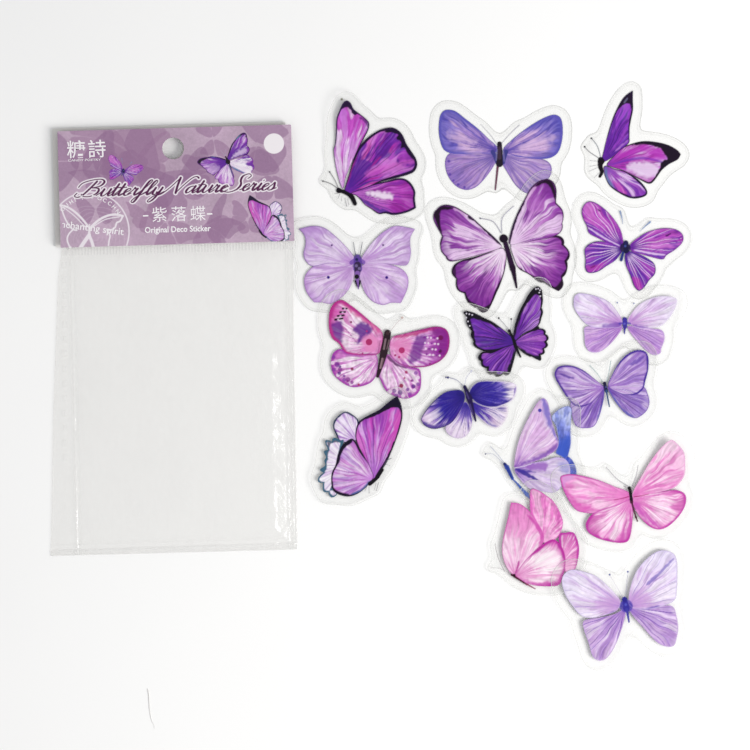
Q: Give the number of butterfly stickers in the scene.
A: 16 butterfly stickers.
